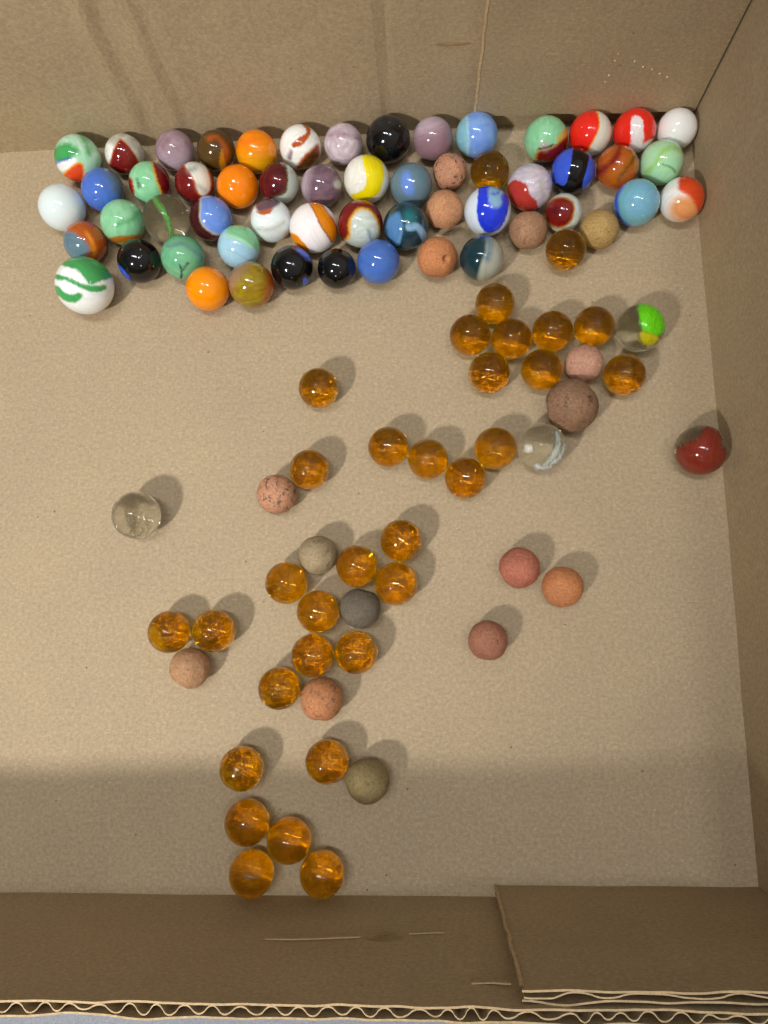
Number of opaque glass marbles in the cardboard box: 48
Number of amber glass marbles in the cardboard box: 32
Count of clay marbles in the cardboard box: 16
